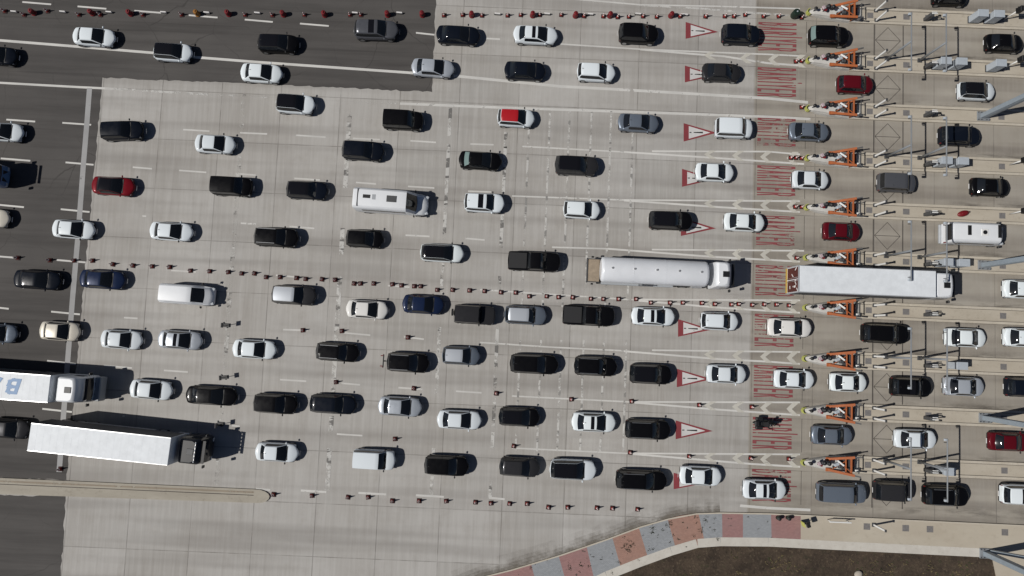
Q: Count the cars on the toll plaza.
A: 108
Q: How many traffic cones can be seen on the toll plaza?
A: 126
